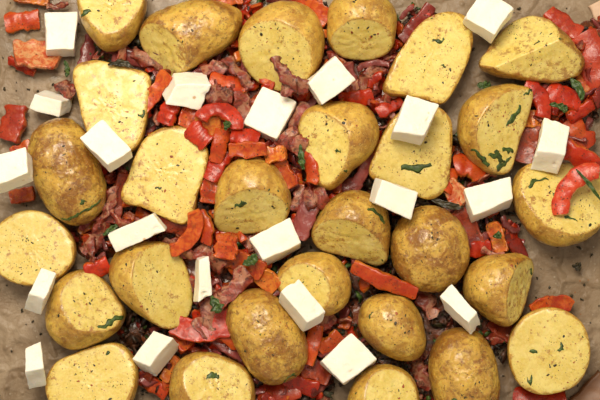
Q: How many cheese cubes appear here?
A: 21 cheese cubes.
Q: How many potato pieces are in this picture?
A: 28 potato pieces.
